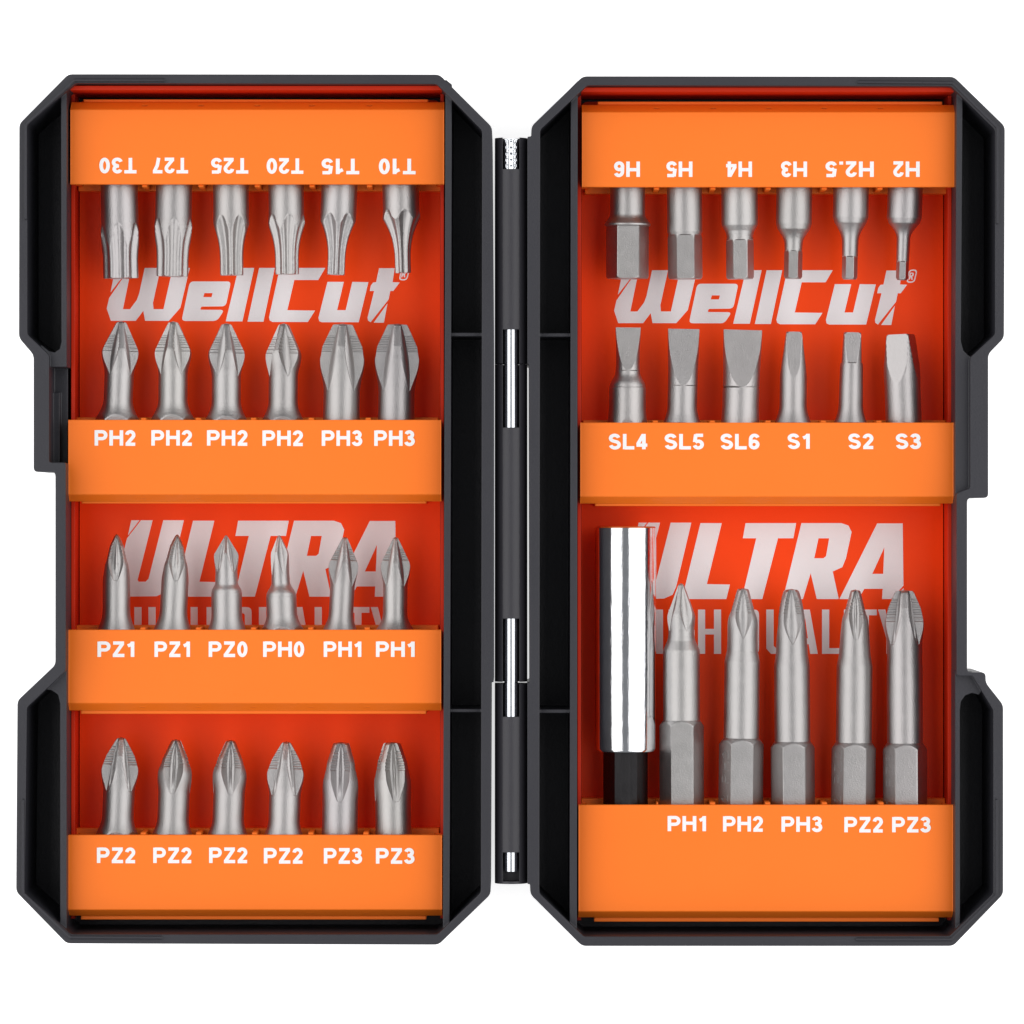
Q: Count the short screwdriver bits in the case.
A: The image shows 36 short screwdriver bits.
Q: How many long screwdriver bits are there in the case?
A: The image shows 5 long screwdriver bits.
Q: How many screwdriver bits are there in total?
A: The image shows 41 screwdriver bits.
